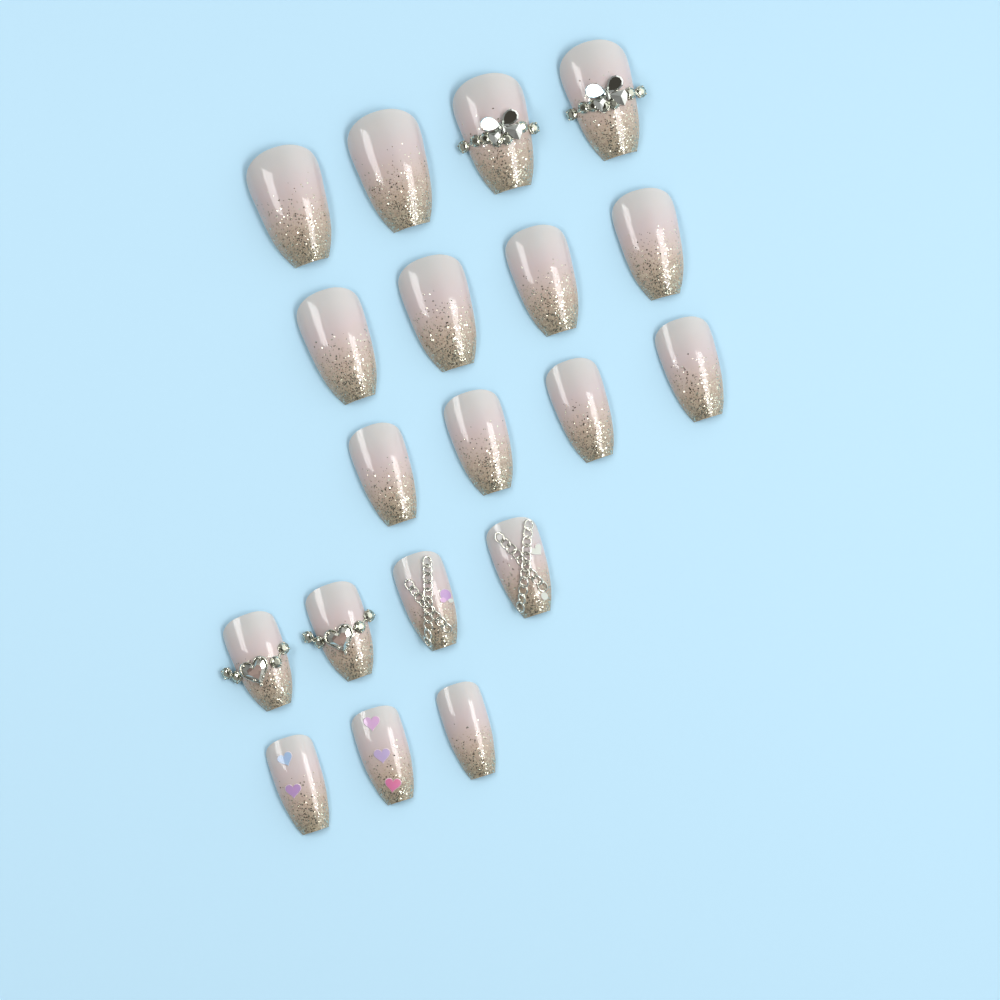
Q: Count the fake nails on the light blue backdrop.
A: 19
